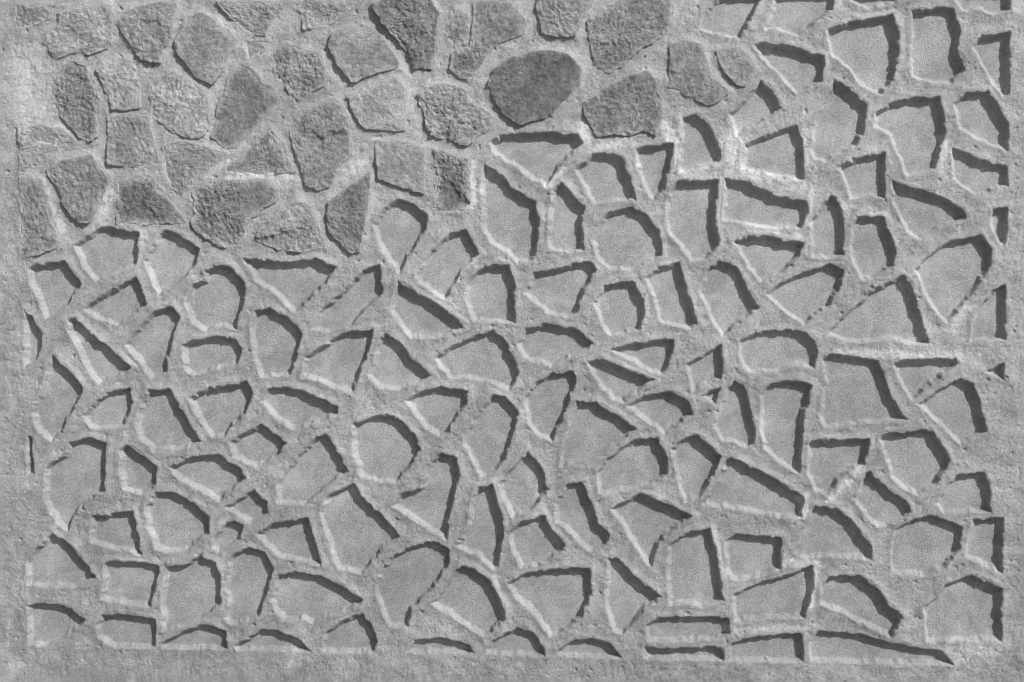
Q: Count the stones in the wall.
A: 38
